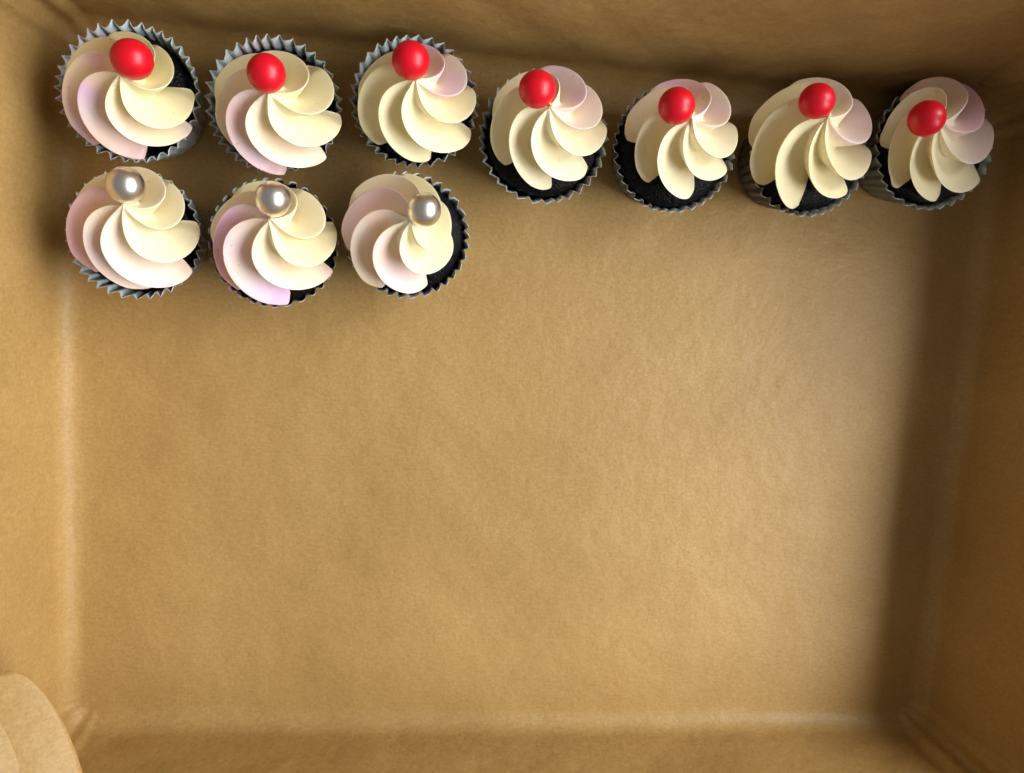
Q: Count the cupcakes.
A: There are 10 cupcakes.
